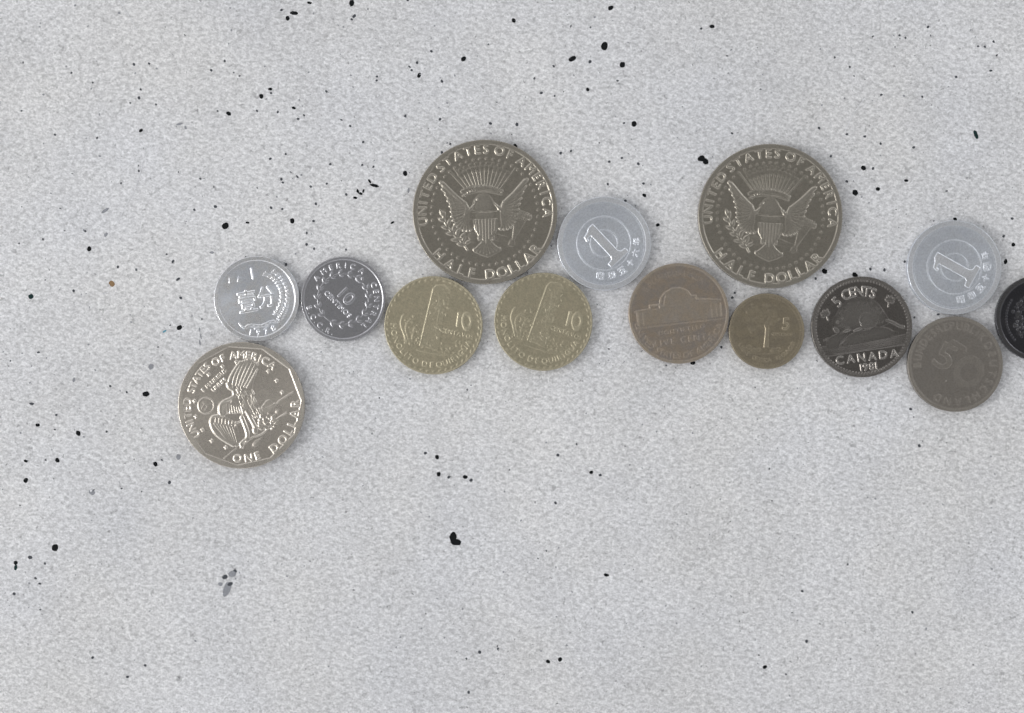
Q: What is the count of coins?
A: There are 14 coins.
